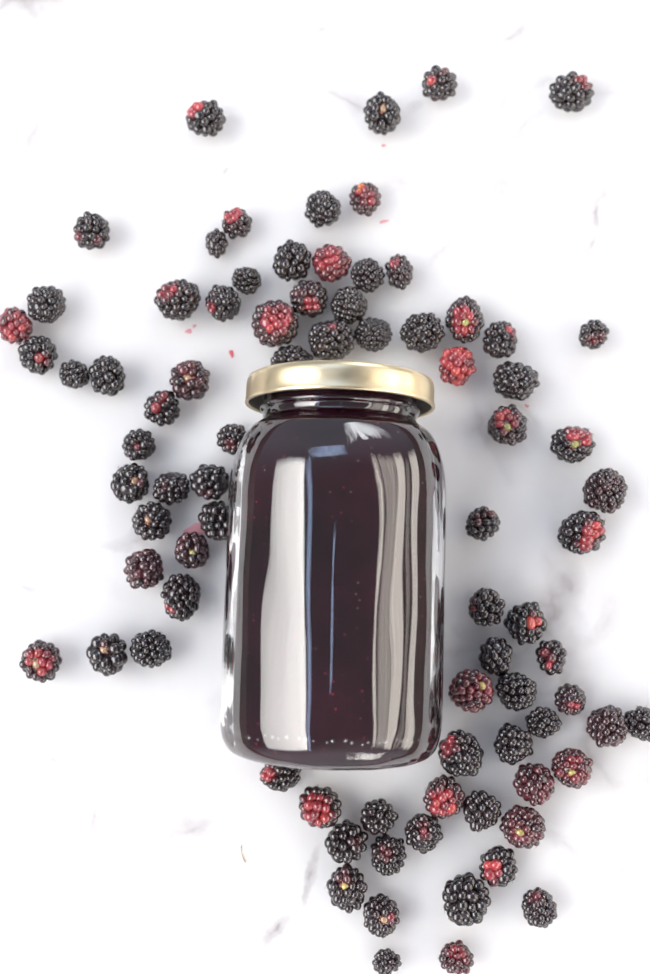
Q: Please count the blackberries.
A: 83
